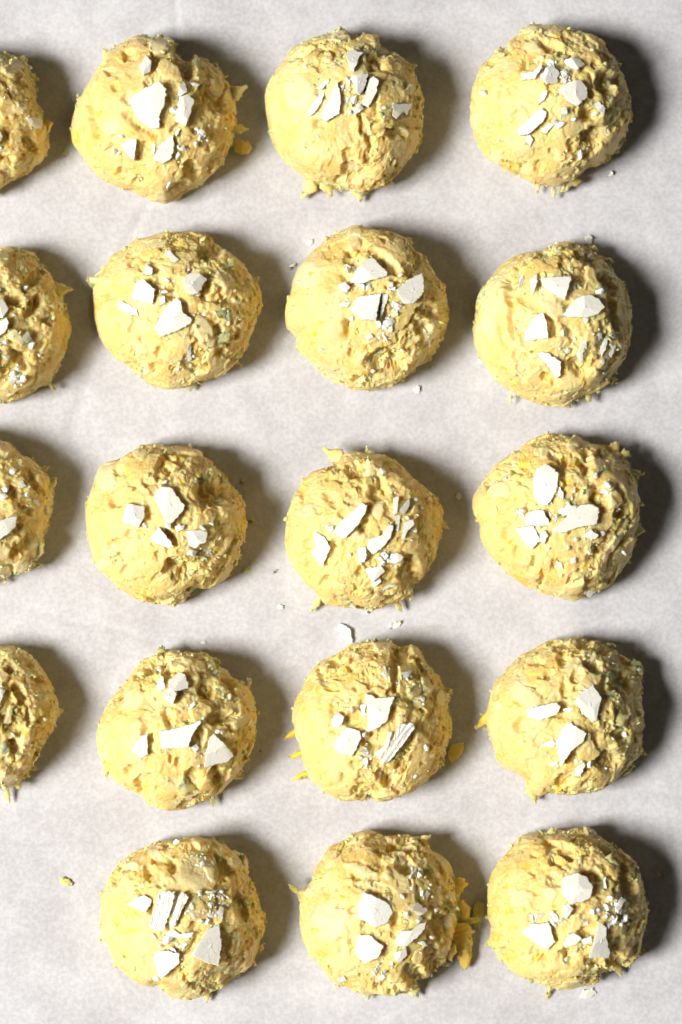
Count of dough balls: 19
